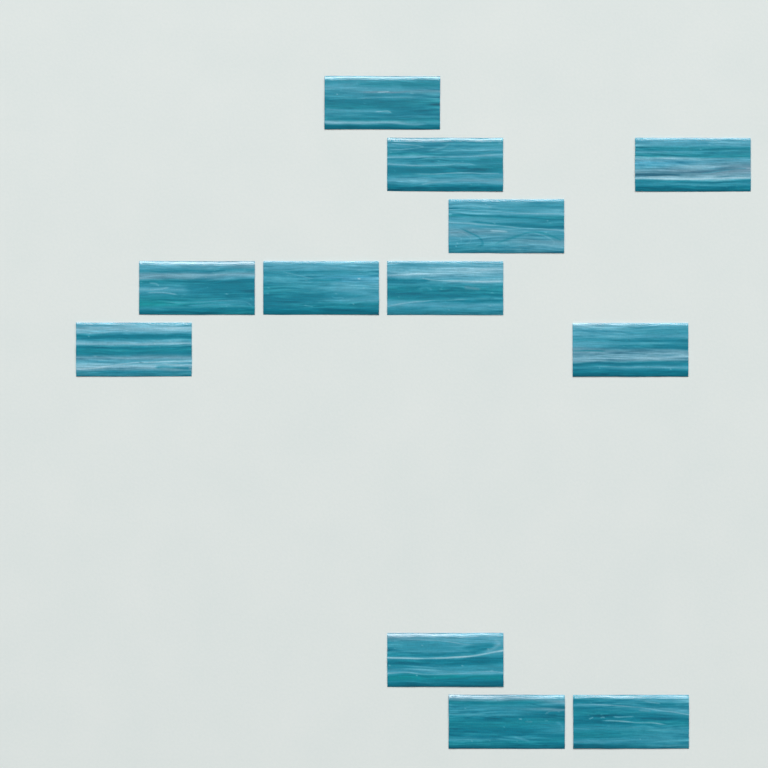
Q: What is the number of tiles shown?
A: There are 12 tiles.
